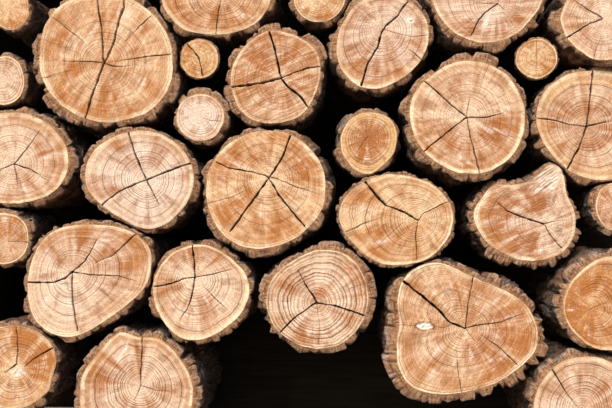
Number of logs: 30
